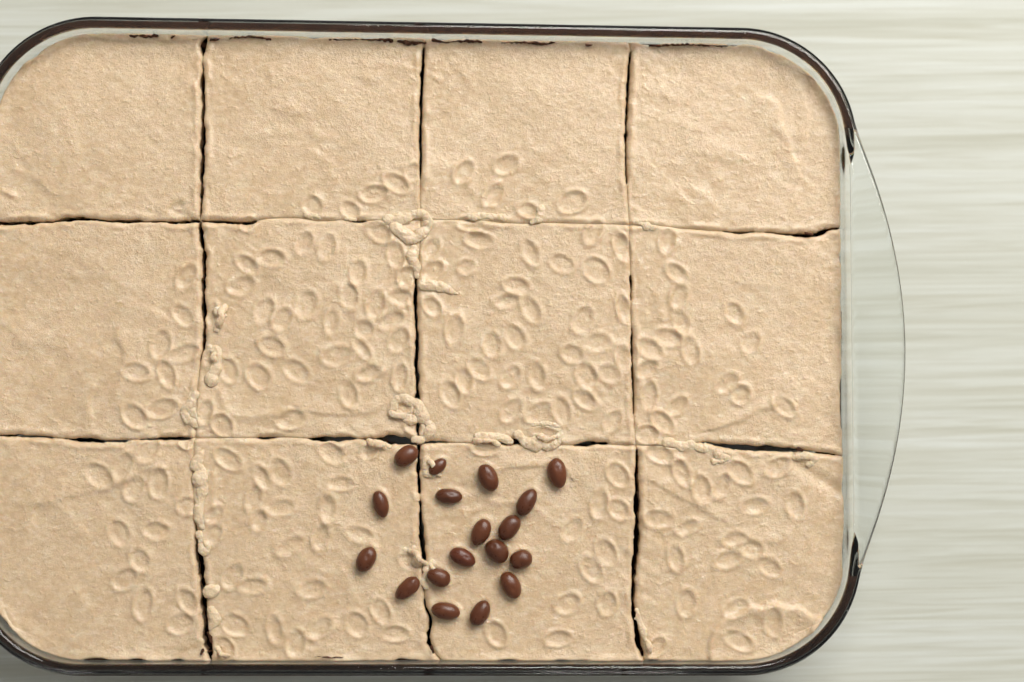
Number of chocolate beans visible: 18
